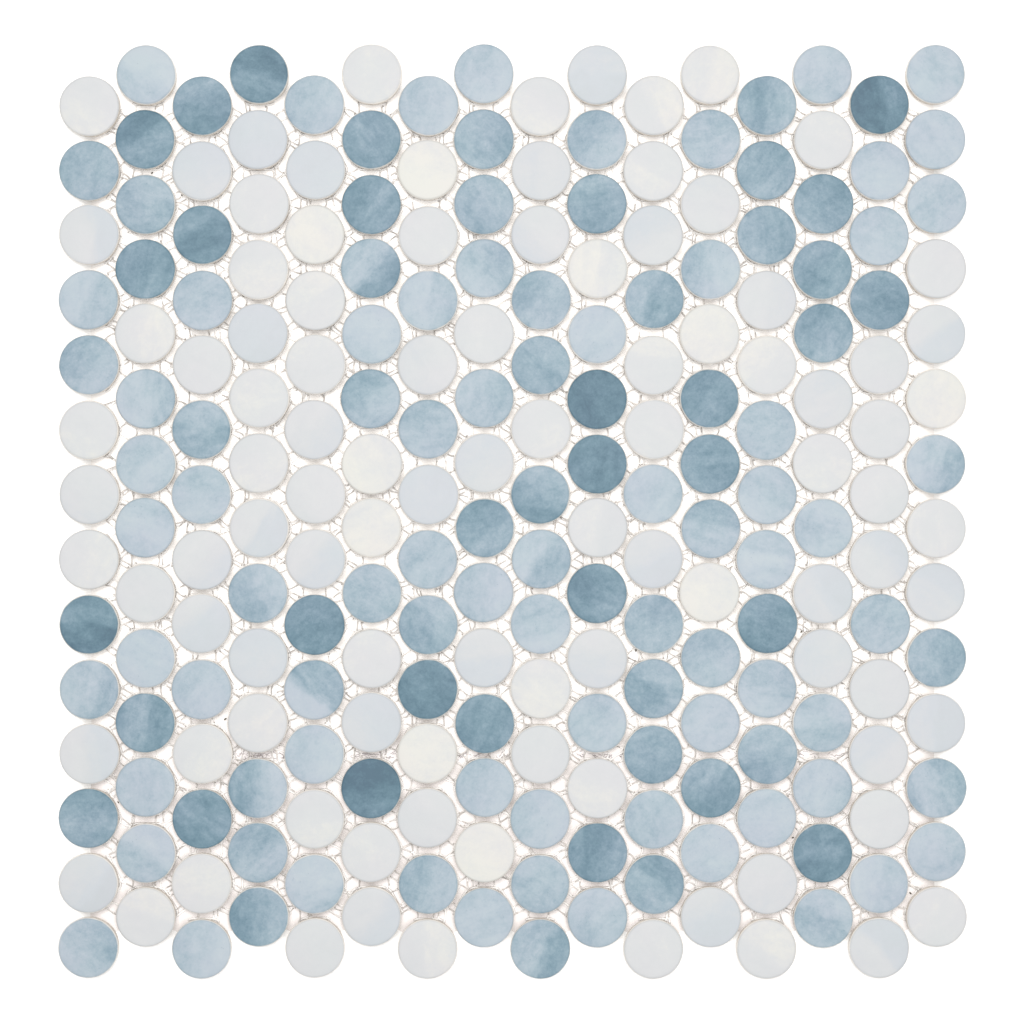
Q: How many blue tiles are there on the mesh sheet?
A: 125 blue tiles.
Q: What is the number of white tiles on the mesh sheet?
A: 99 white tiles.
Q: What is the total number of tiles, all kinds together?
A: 224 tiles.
